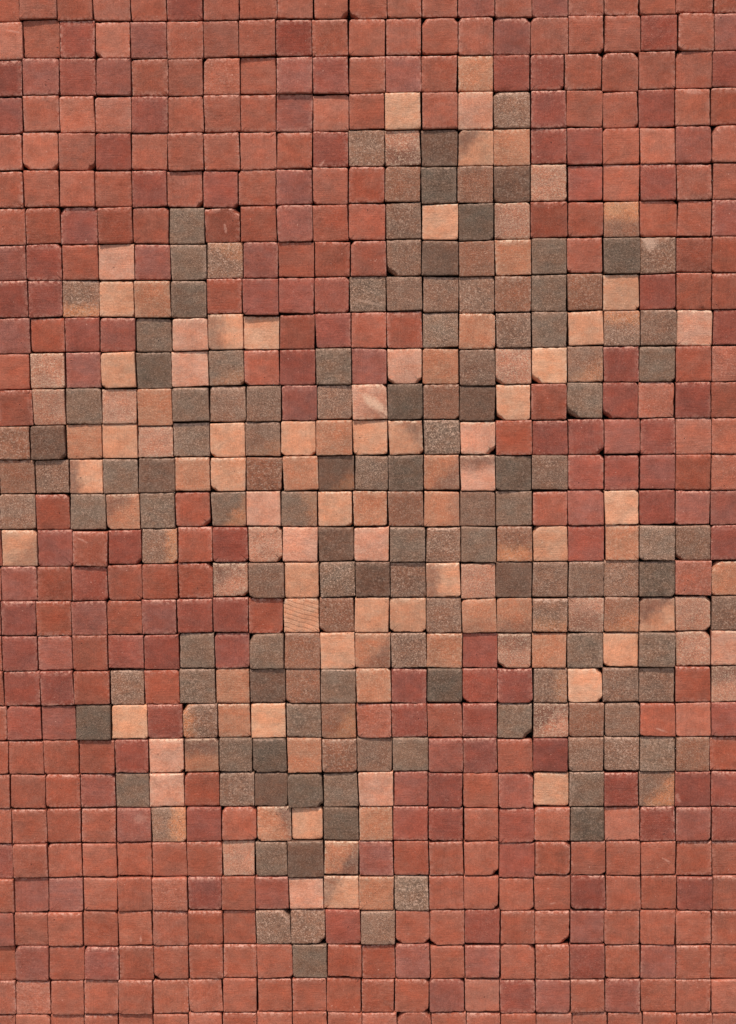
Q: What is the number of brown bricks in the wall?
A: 142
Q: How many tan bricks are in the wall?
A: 102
